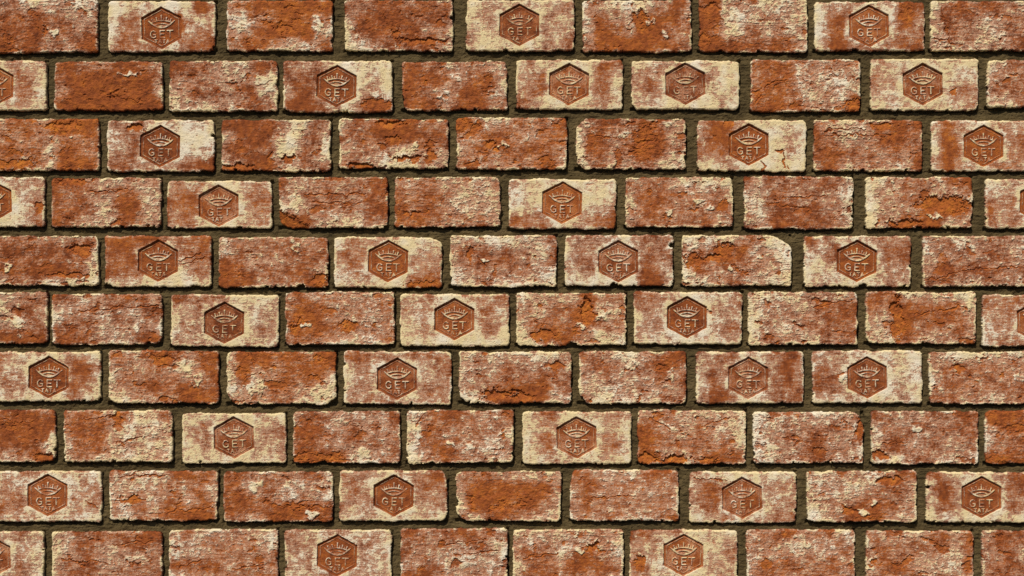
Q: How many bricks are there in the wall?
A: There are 95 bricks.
